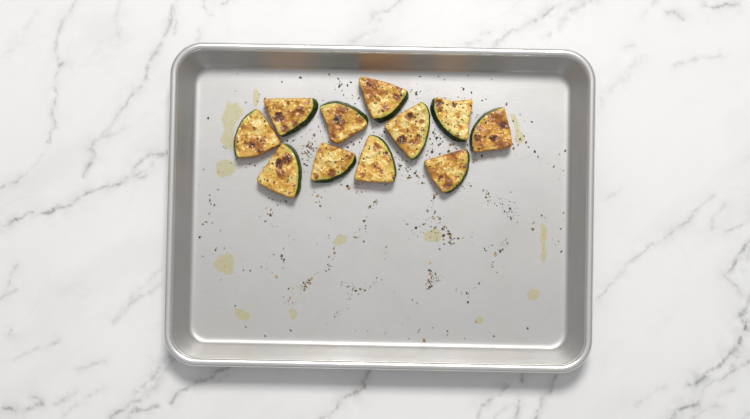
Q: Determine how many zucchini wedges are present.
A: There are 11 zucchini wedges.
